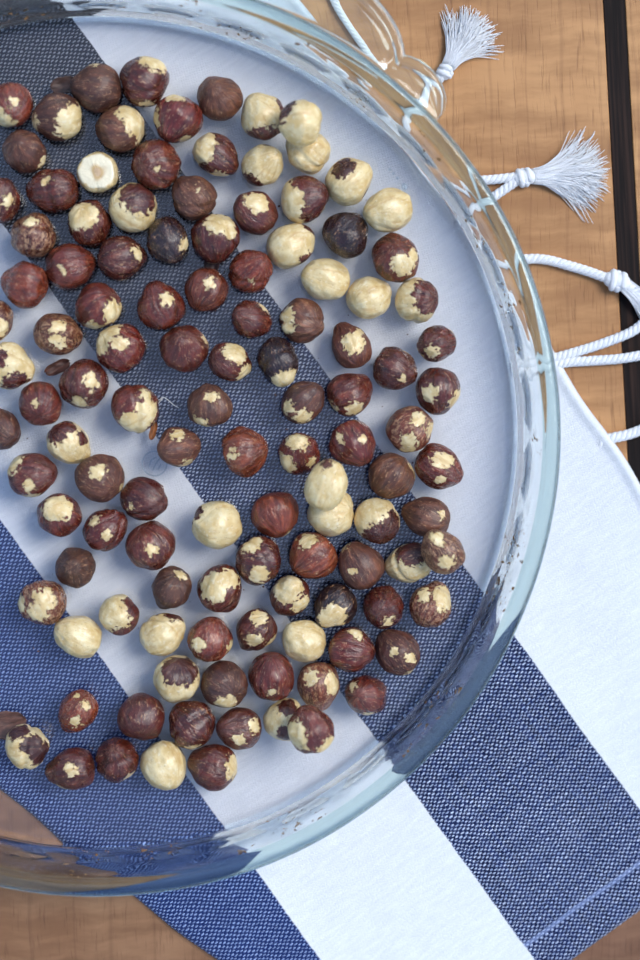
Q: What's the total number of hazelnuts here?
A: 117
